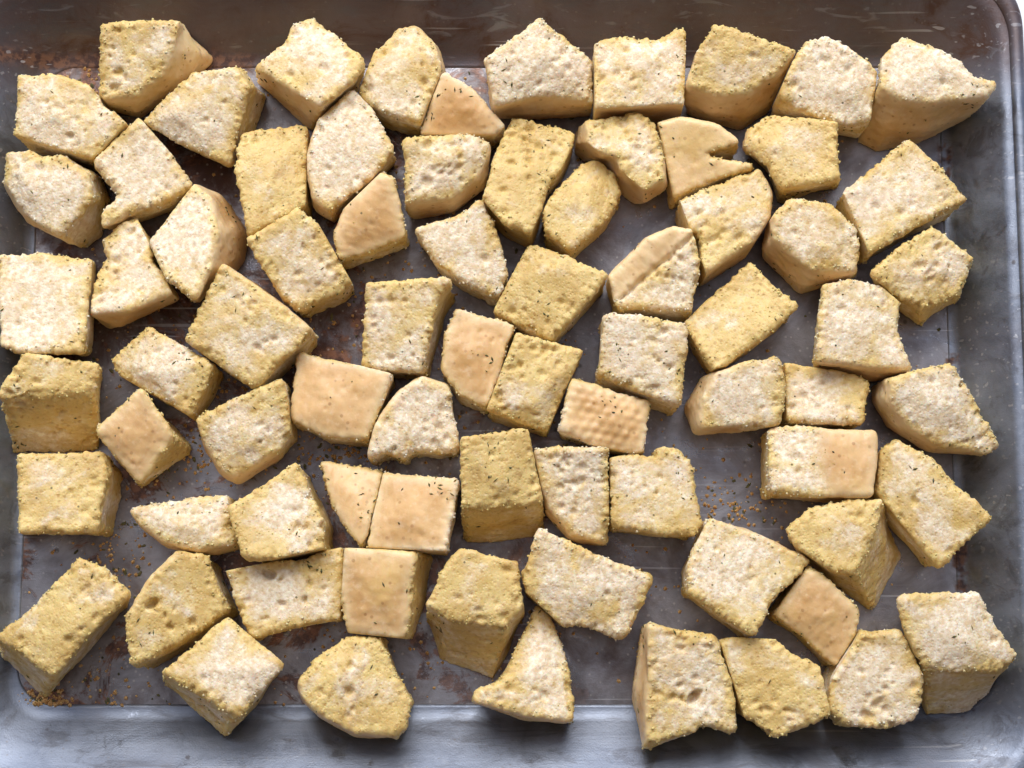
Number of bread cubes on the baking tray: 76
